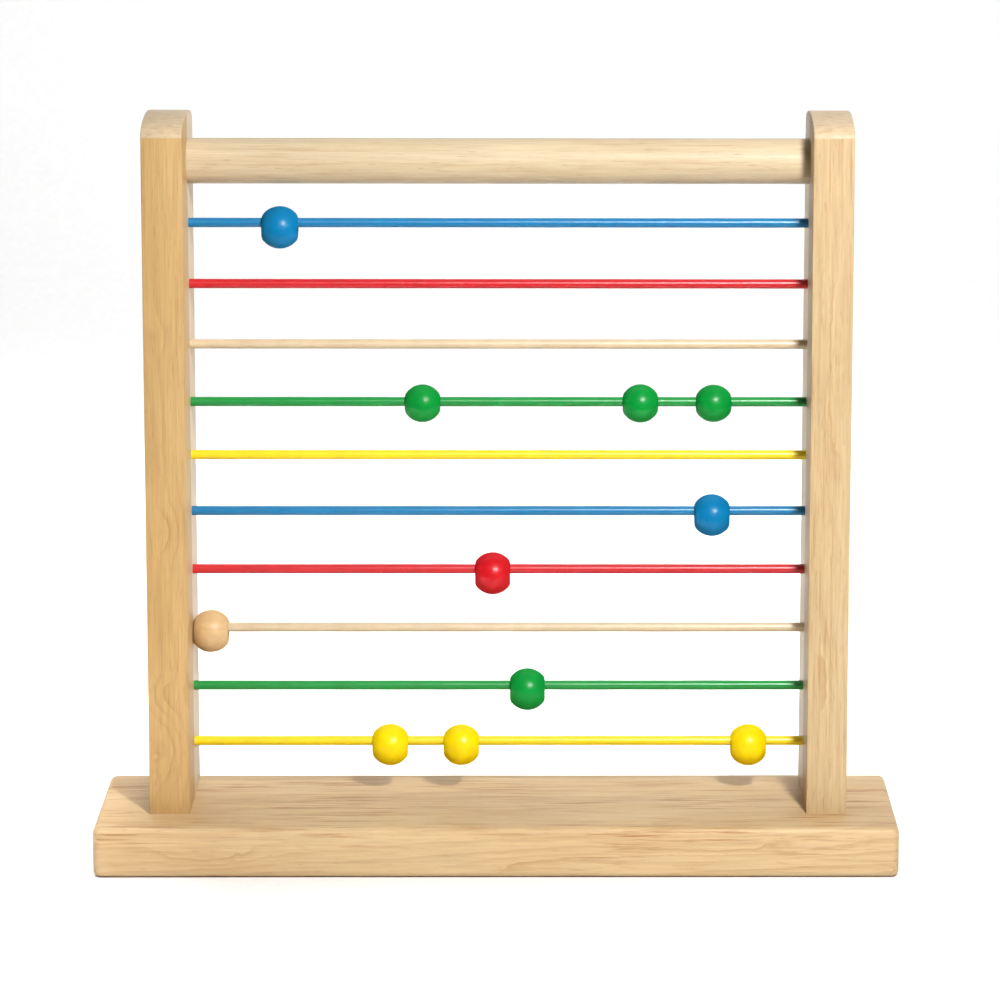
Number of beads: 11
